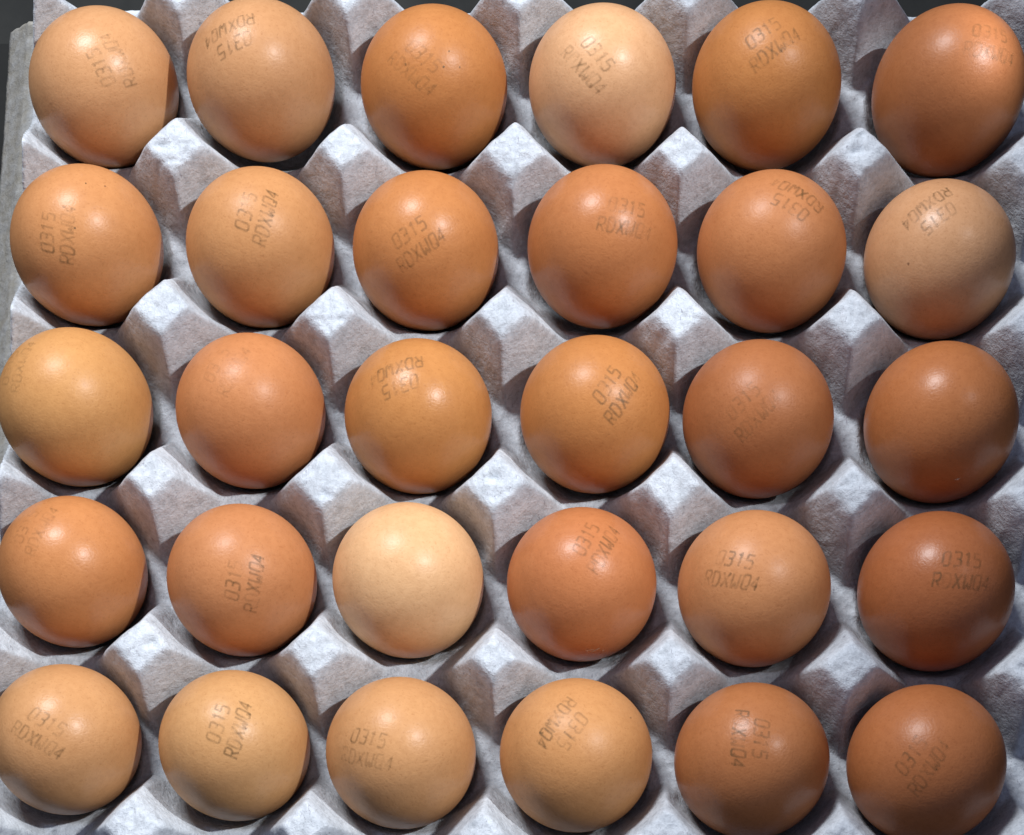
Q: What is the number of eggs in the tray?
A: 30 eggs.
